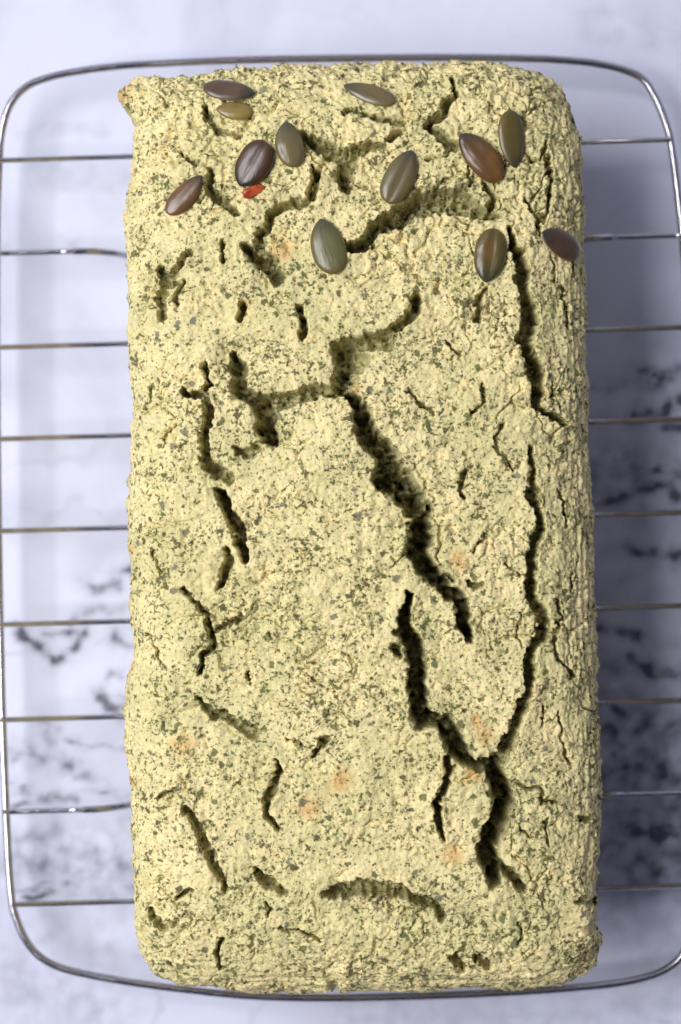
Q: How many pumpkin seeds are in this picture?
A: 12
